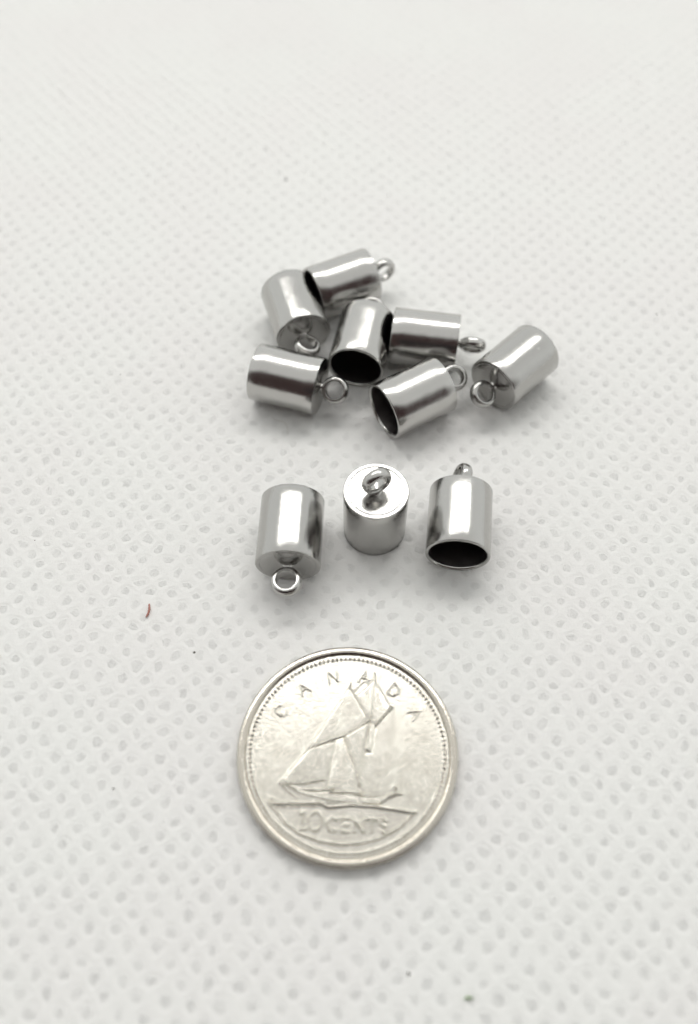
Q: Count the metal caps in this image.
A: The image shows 10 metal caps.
